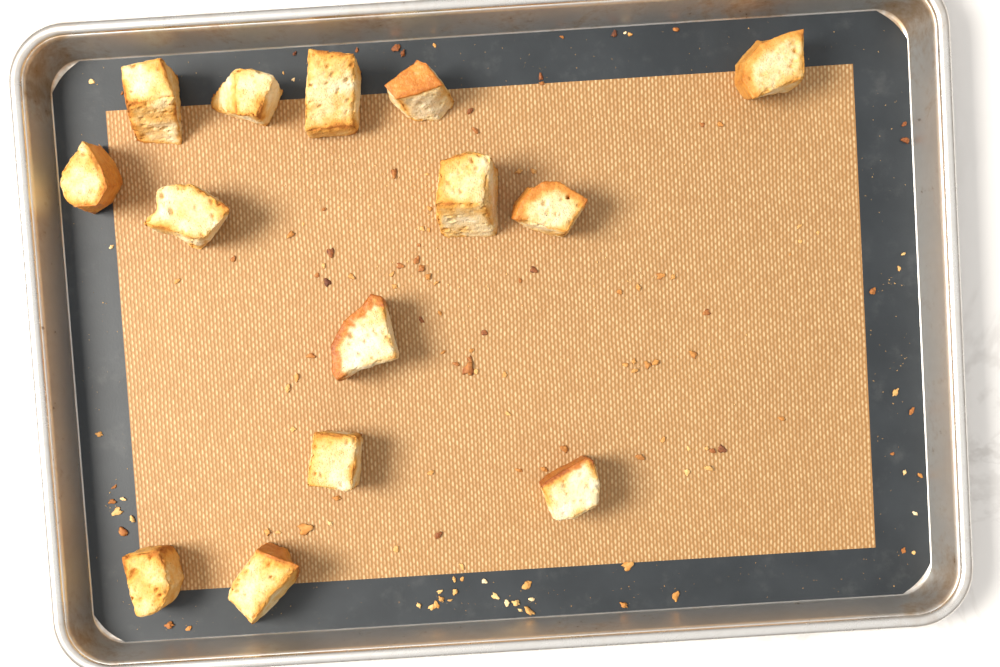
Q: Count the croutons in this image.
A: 14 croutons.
